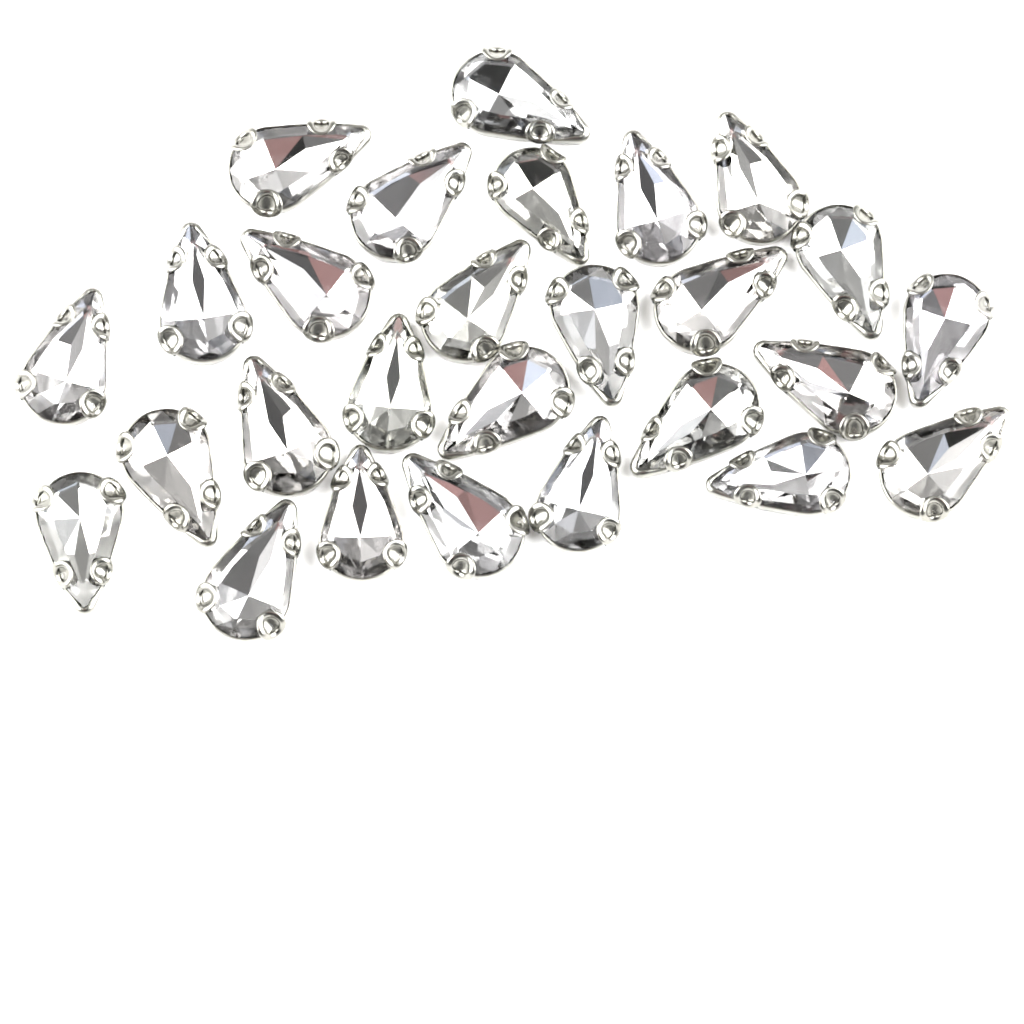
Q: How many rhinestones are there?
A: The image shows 27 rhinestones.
